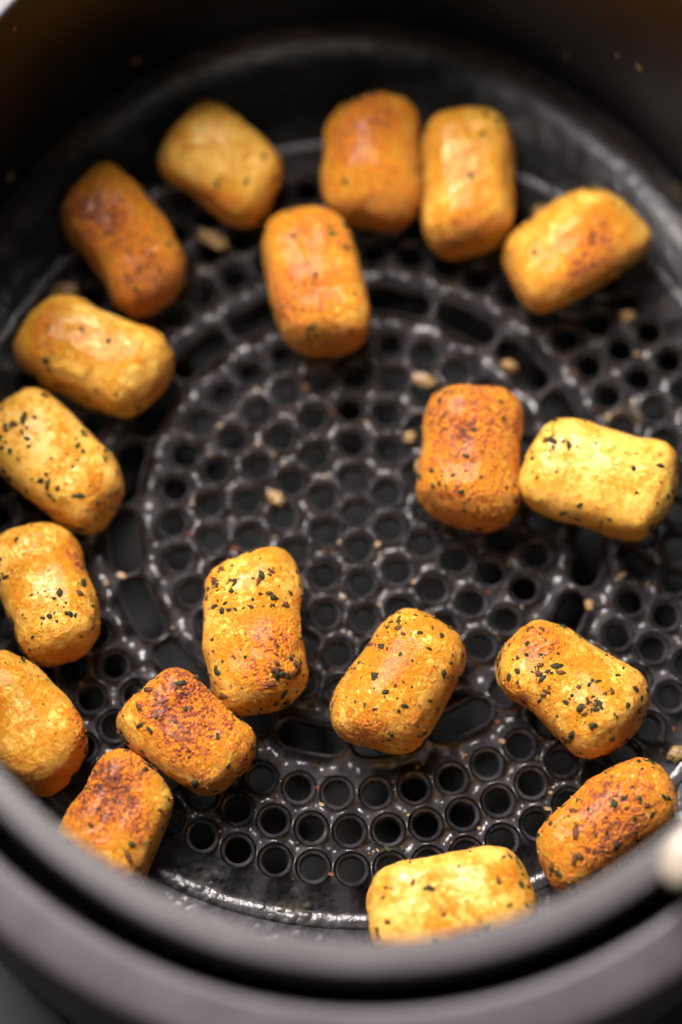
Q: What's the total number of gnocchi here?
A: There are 19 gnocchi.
